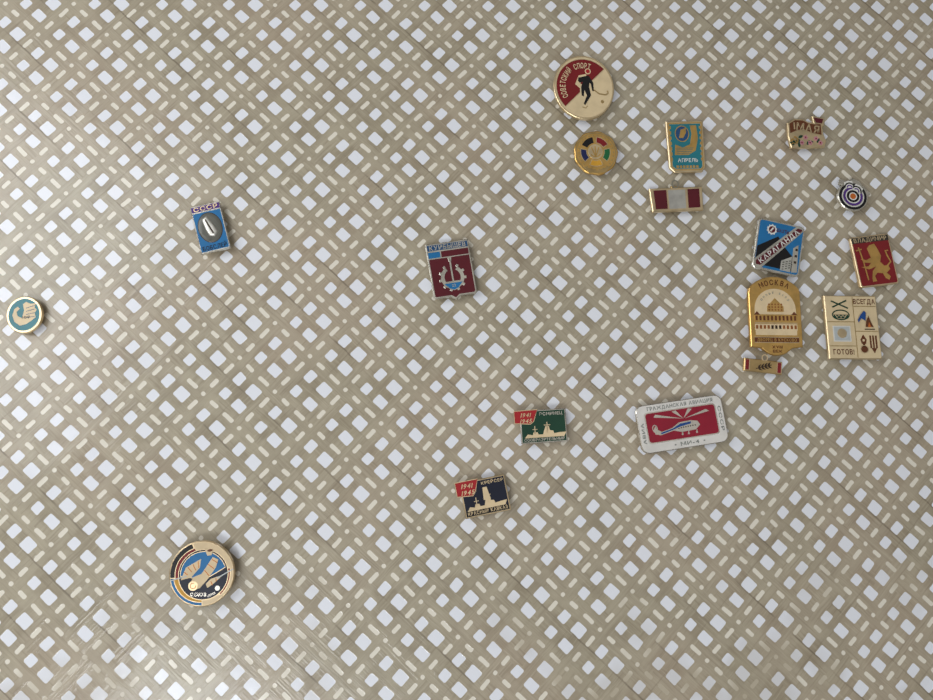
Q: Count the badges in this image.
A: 18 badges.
